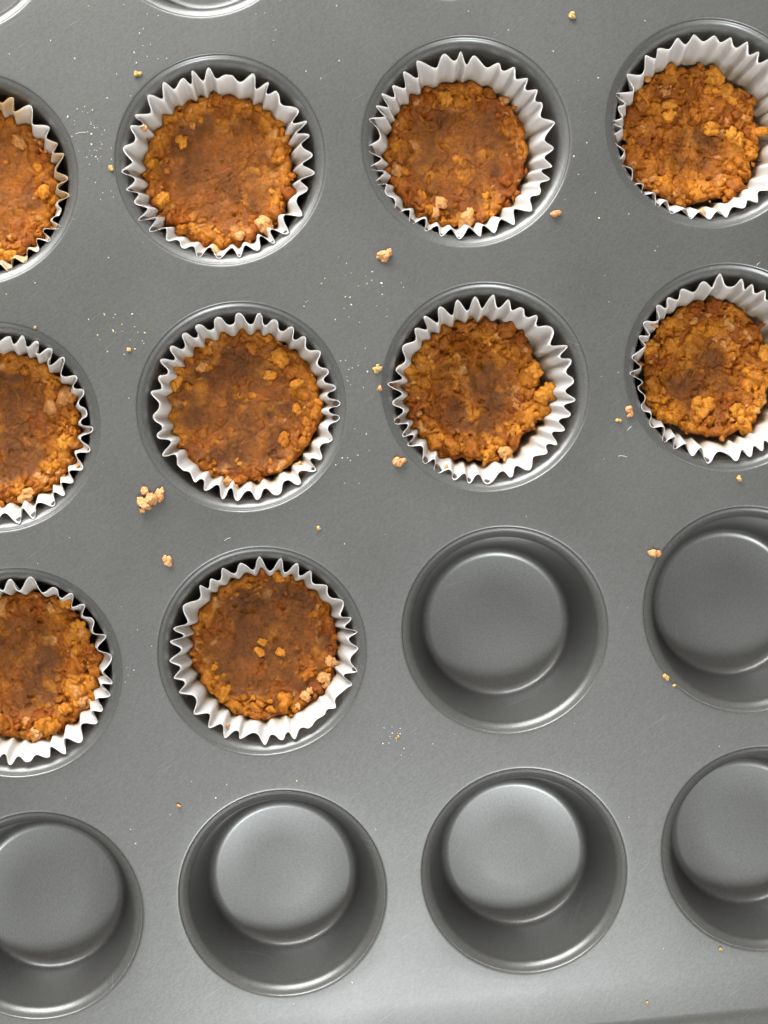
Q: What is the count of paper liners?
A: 10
